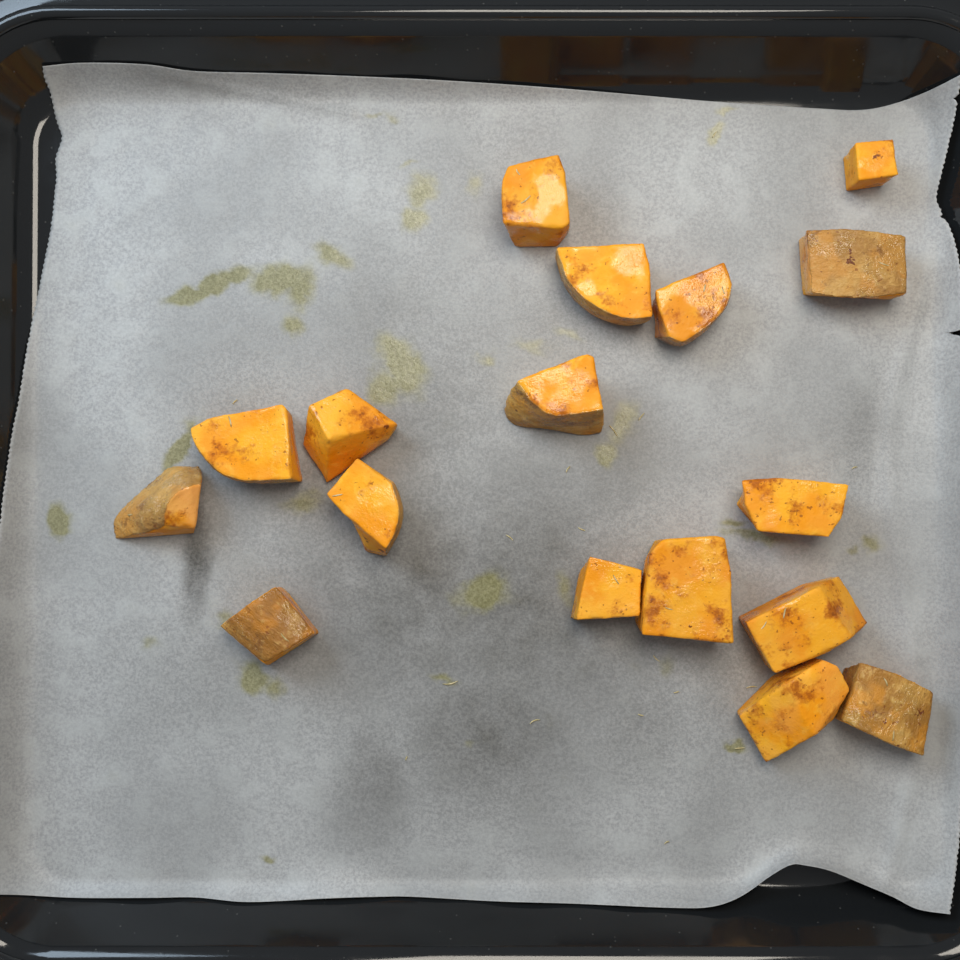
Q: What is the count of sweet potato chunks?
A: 17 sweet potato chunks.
